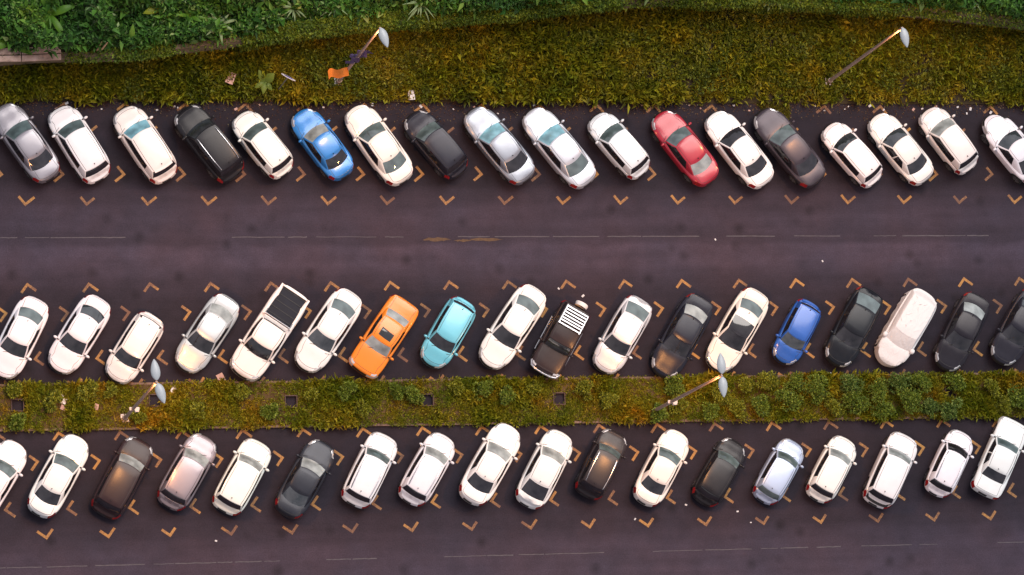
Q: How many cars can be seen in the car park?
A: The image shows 54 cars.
